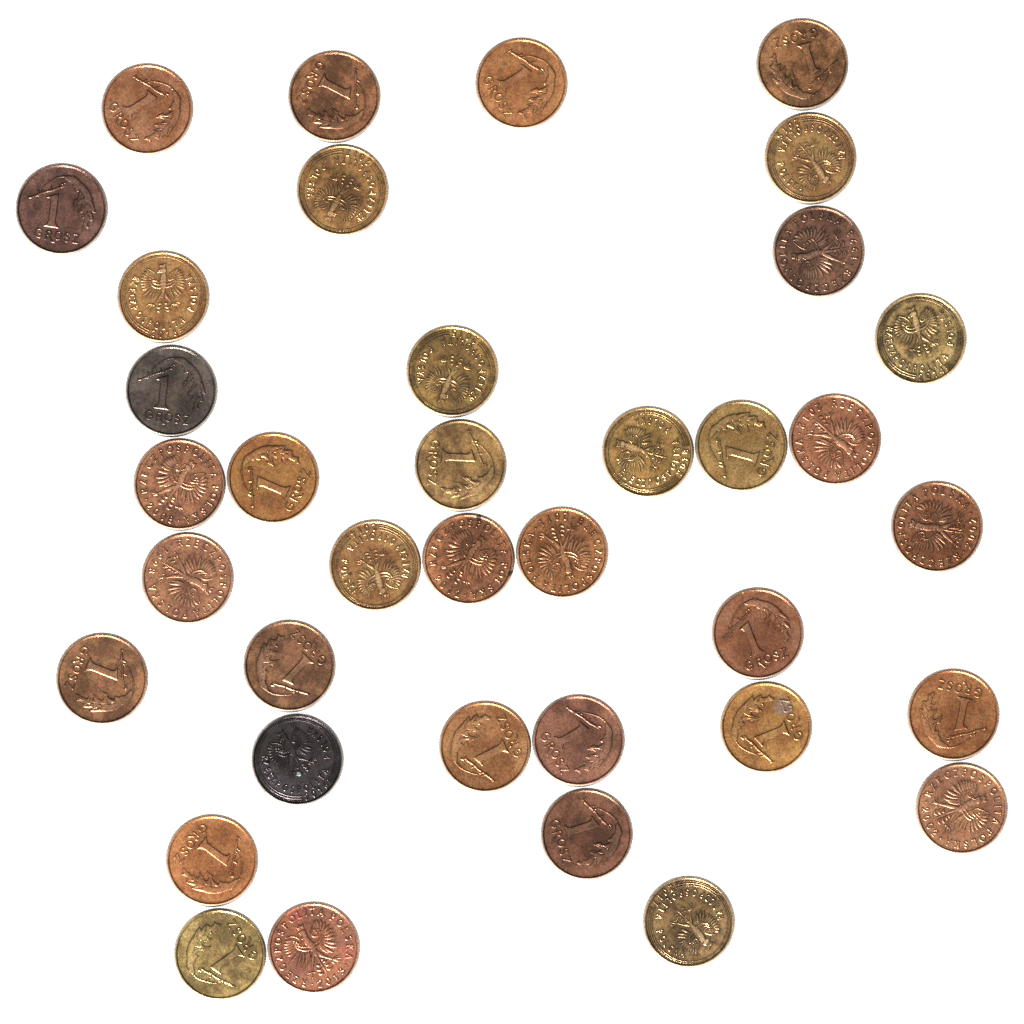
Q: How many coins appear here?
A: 37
